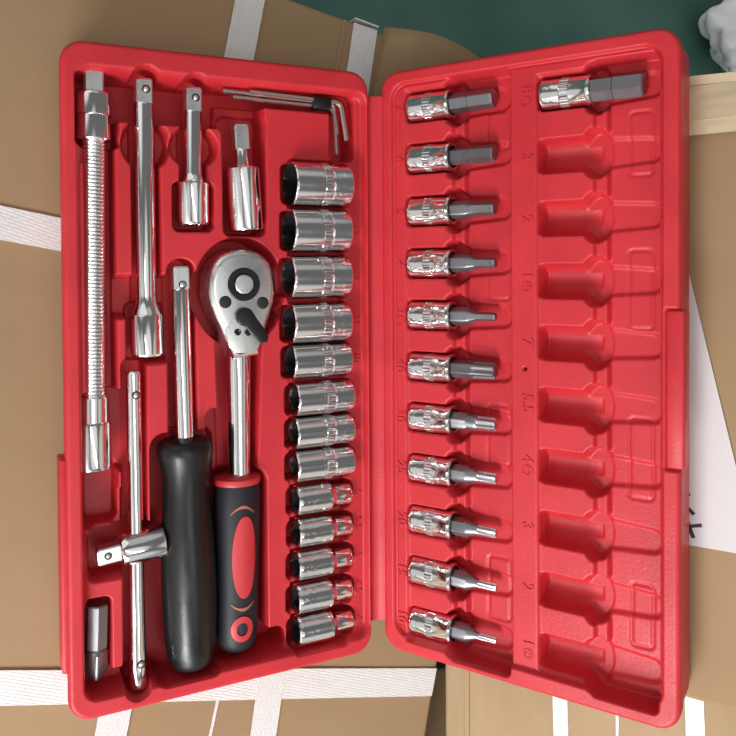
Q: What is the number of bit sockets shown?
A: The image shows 12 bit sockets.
